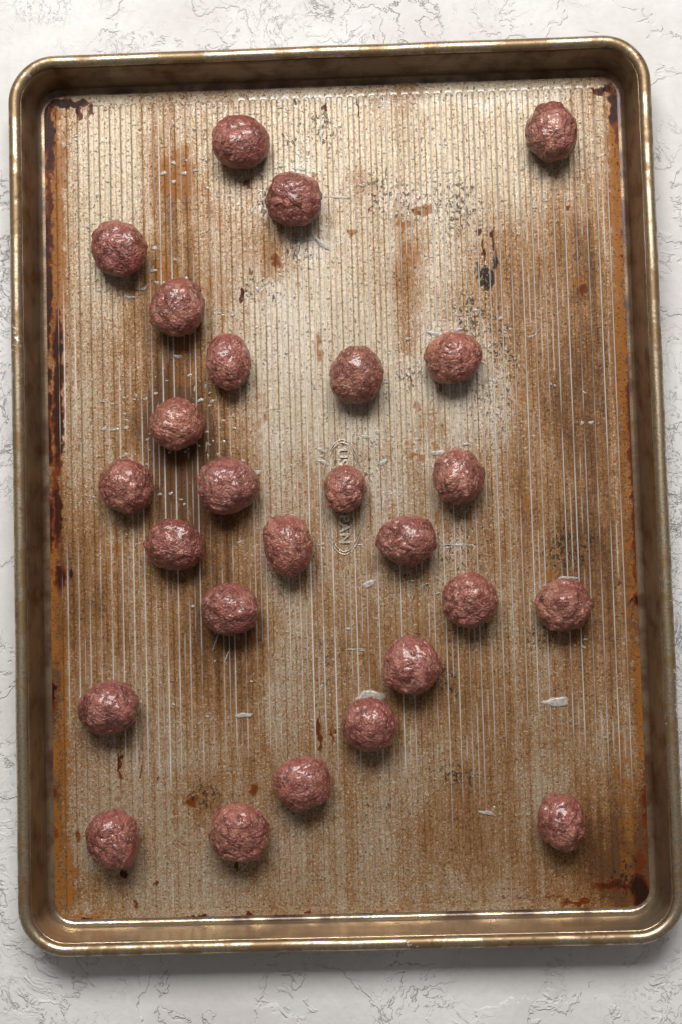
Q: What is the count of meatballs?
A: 26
